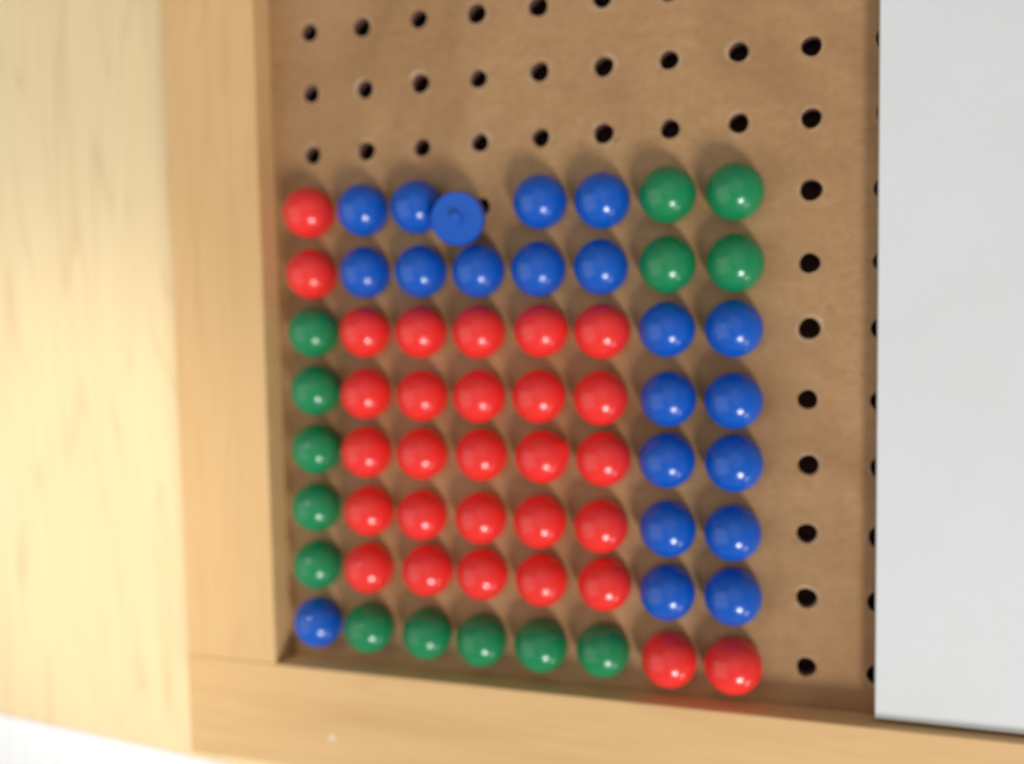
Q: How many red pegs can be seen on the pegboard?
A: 29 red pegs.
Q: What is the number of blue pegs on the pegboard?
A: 21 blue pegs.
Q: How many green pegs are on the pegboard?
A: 14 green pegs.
